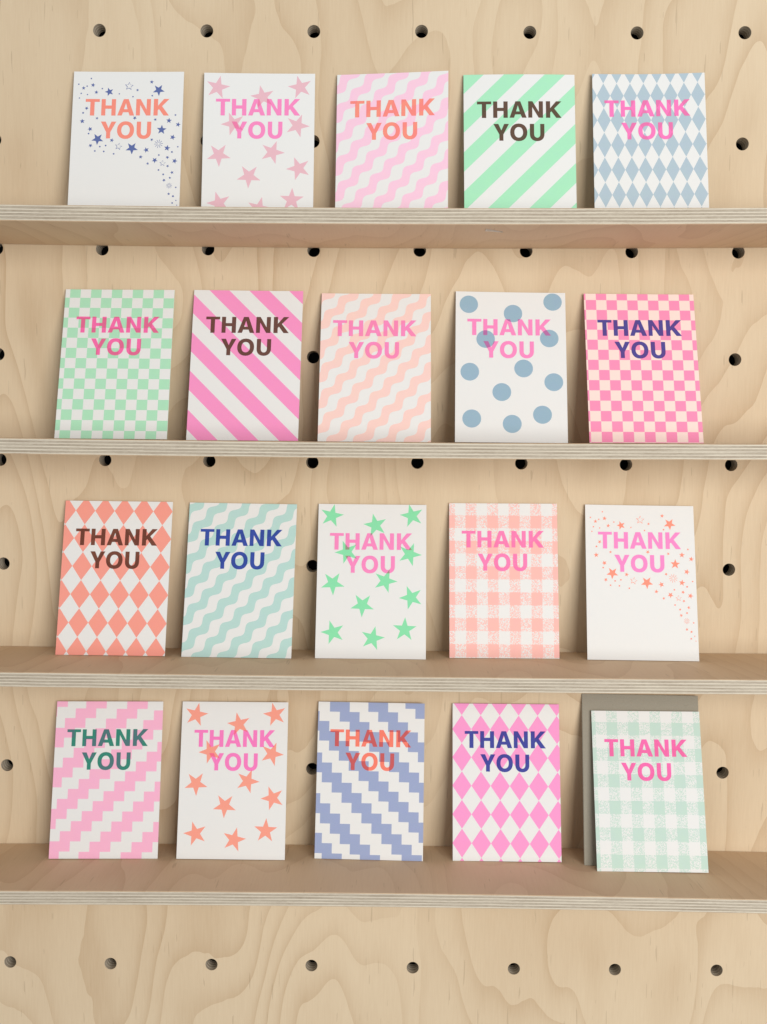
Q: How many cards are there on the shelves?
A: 20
